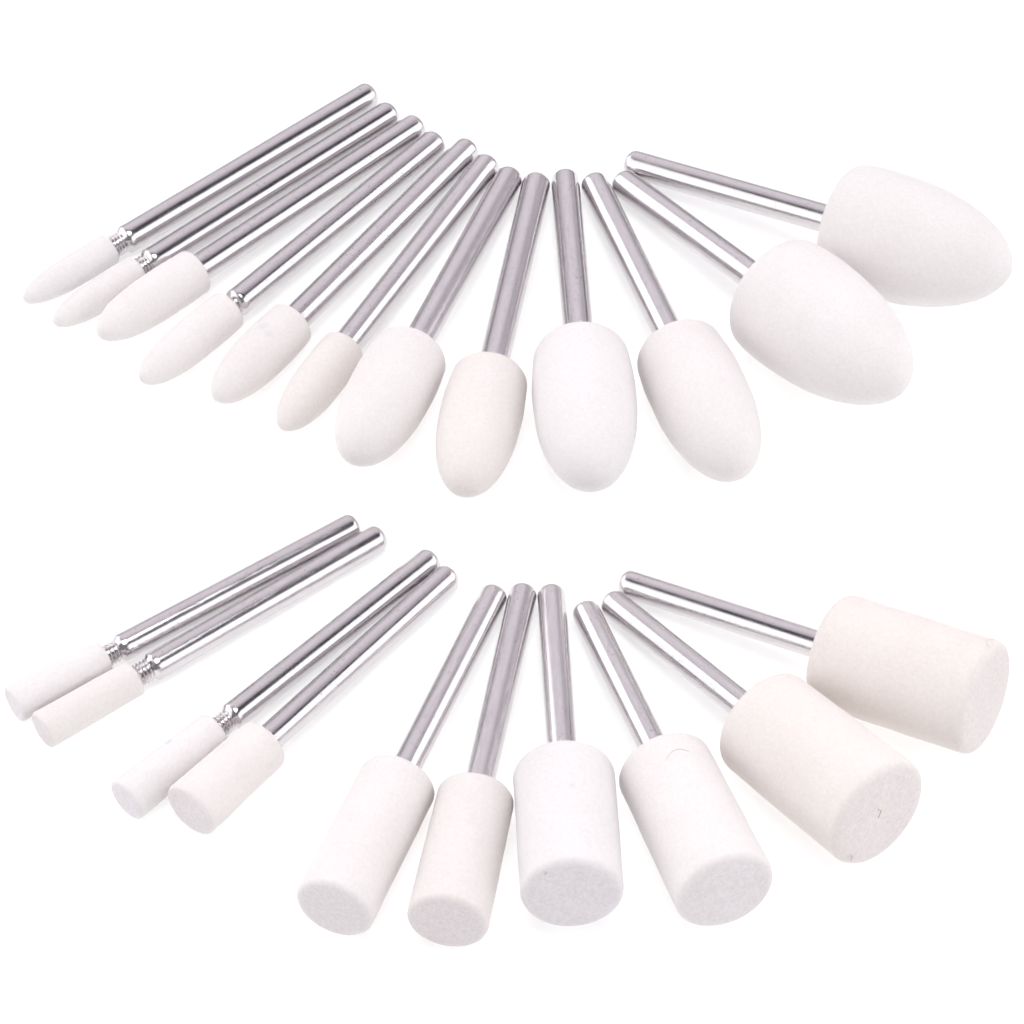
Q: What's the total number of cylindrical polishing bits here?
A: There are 10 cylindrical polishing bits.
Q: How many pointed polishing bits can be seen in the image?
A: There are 12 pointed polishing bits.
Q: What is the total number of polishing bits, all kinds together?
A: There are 22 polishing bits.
